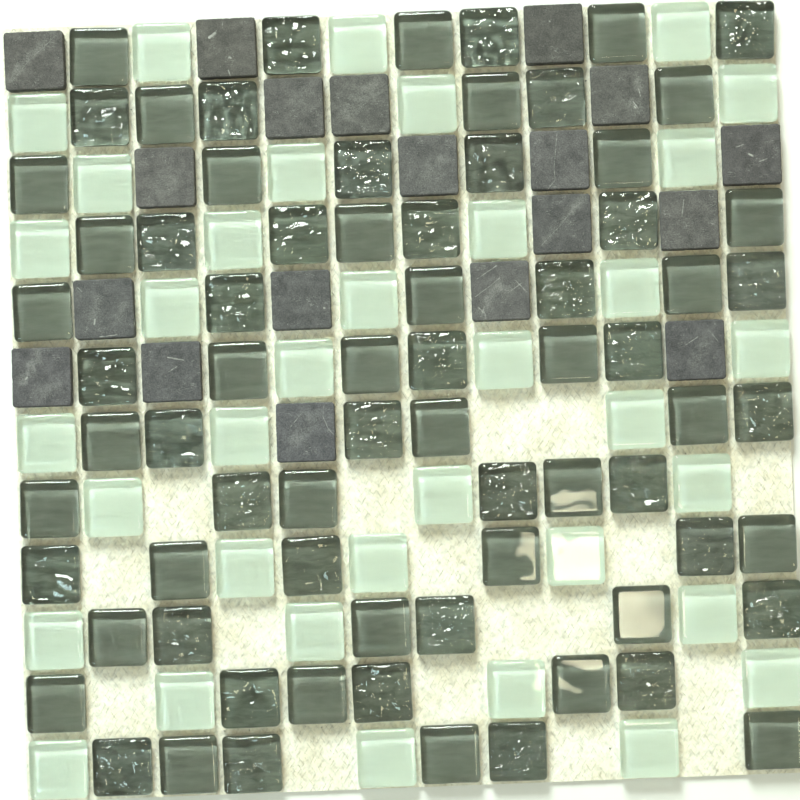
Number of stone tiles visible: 19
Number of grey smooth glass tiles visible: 36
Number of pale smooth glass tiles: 36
